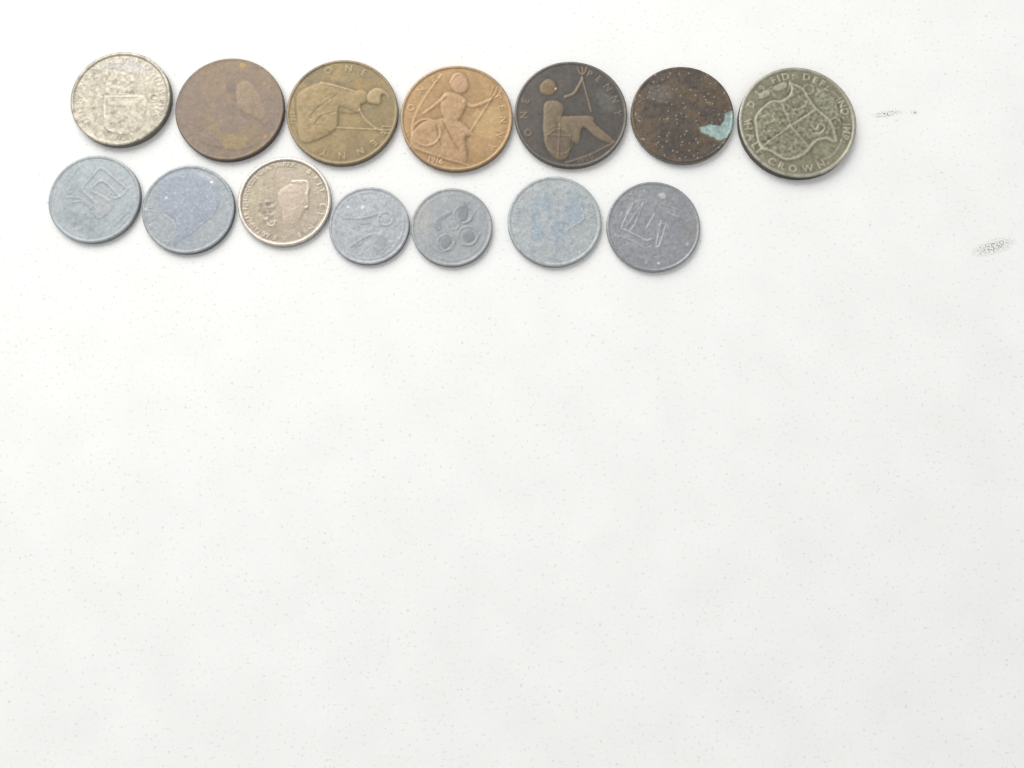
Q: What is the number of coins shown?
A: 14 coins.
